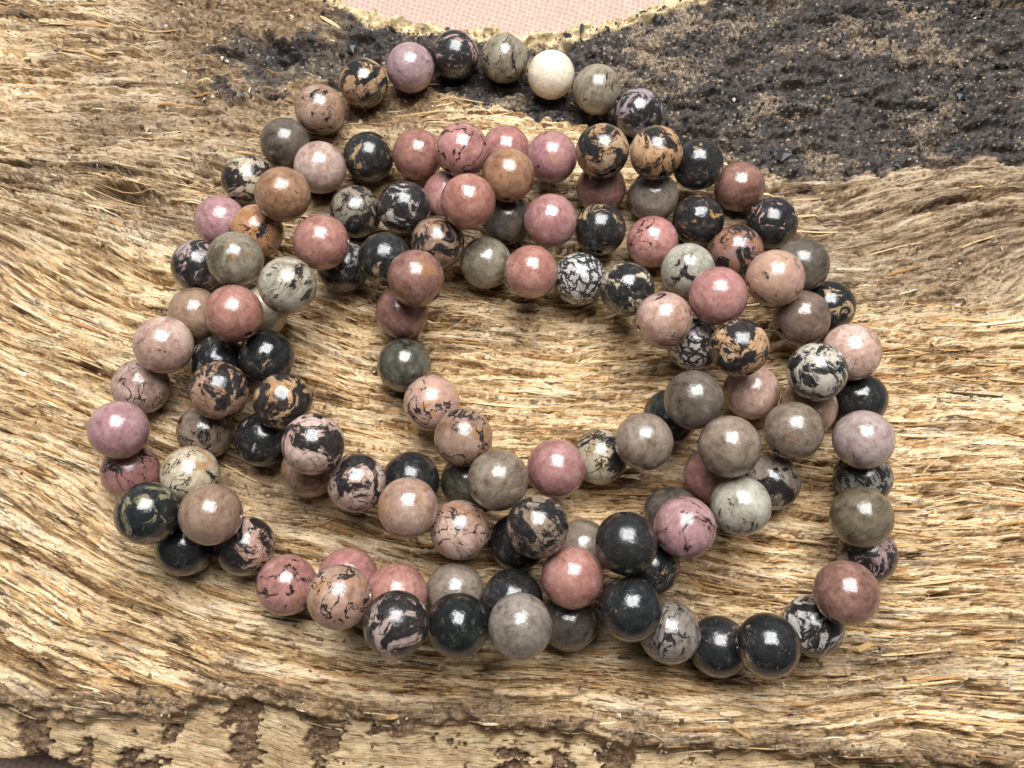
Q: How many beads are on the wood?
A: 131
